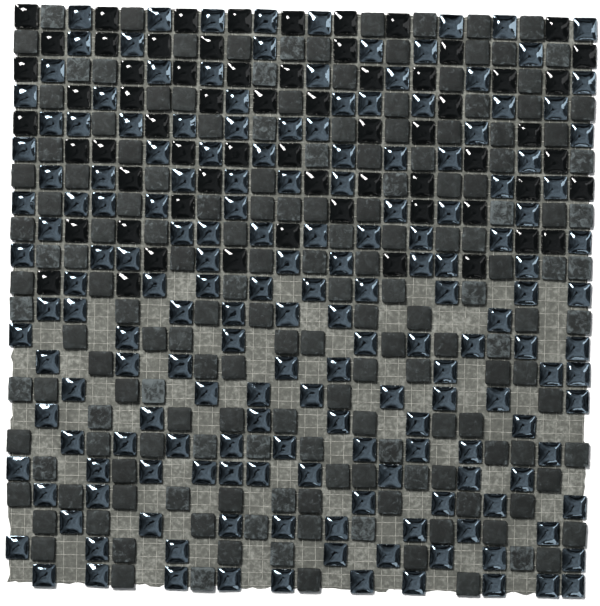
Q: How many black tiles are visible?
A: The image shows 64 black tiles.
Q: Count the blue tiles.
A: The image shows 177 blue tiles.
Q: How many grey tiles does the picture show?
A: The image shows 167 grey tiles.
